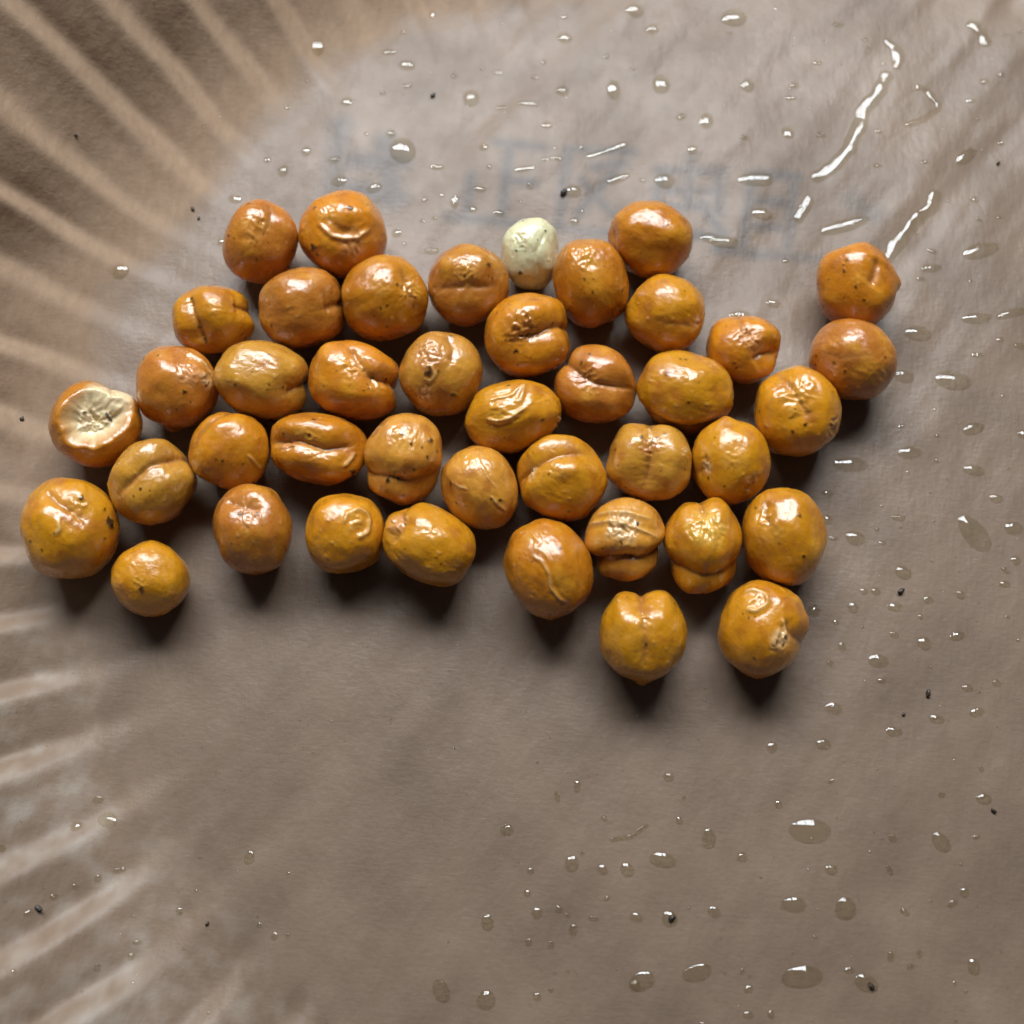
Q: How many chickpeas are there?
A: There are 42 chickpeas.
